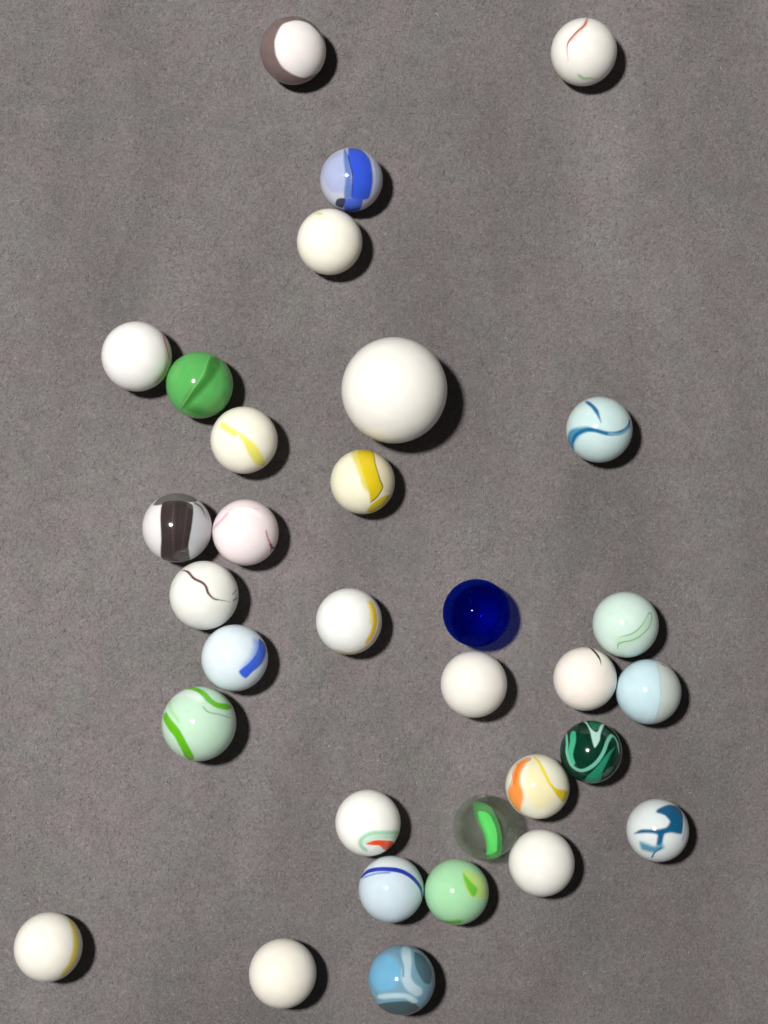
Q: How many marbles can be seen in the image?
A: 32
